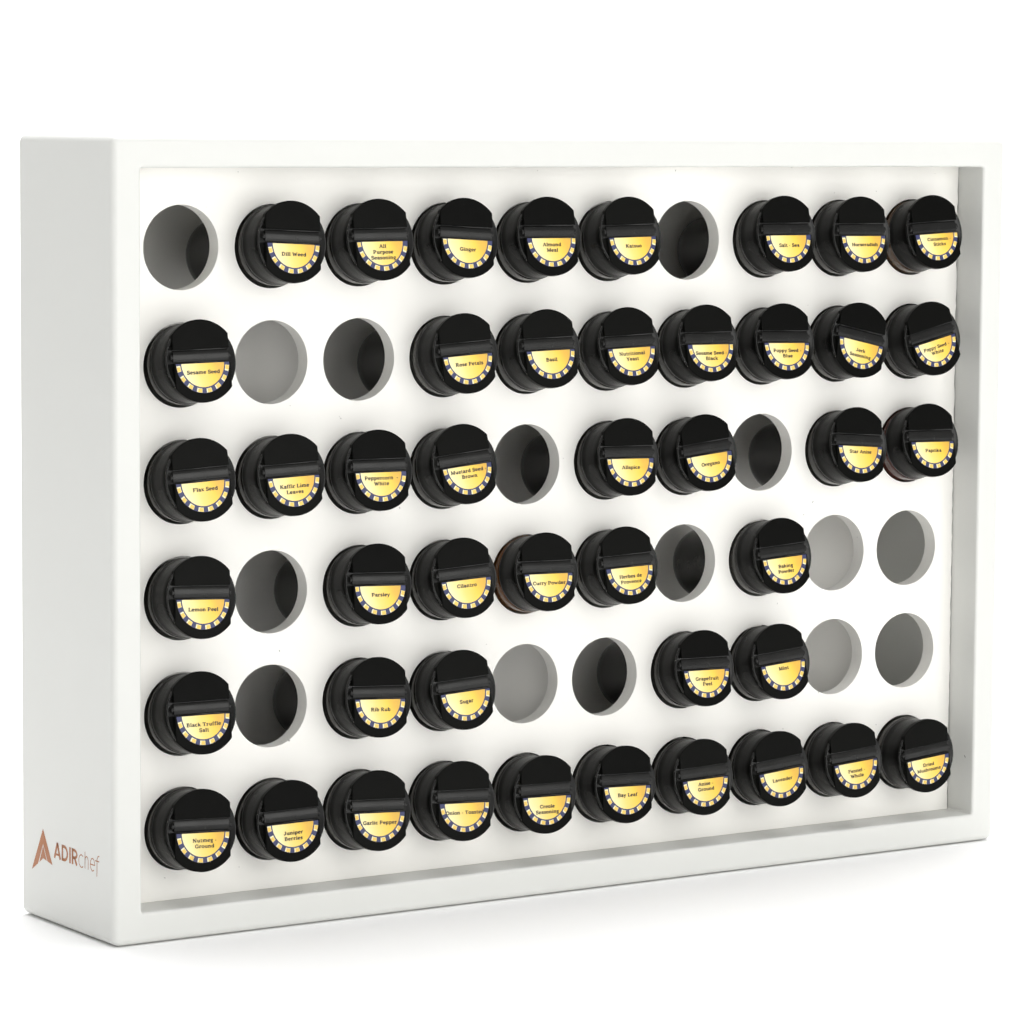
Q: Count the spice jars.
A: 45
